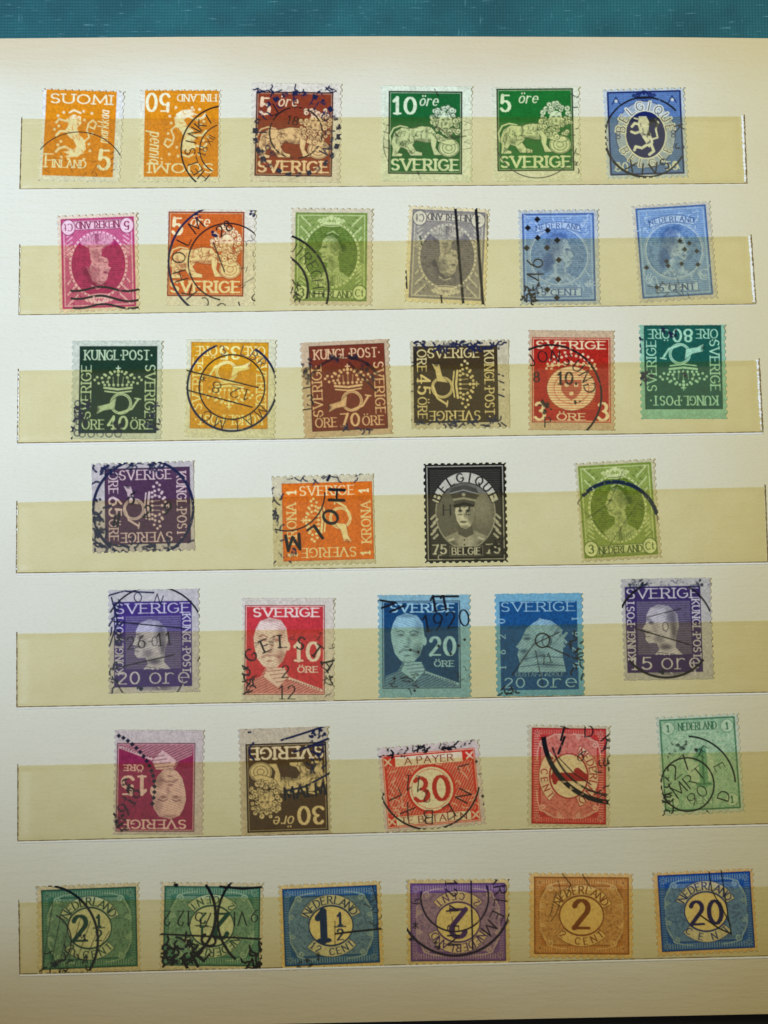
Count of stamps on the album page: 38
